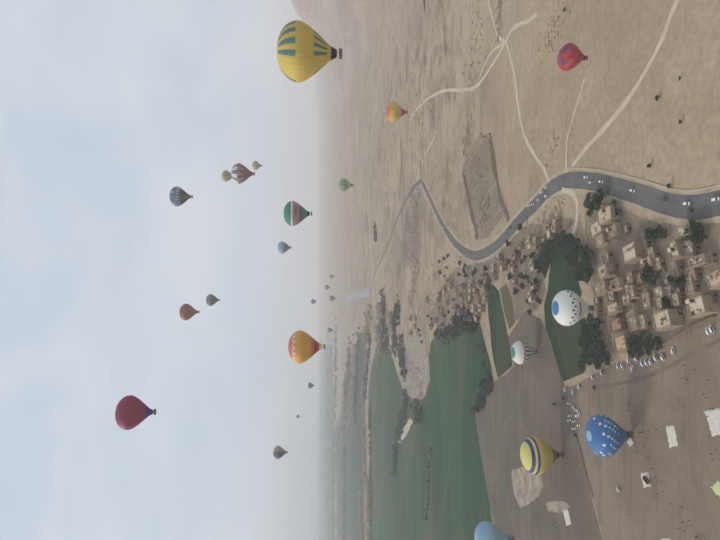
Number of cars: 45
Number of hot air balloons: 27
